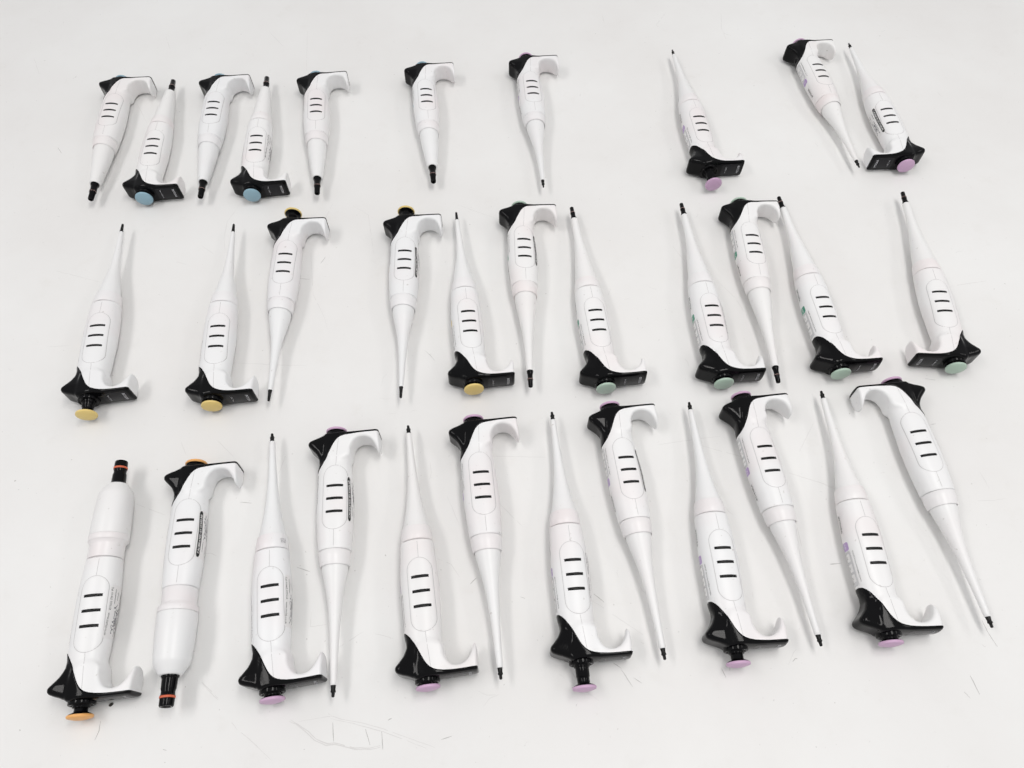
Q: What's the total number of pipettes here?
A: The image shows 33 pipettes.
